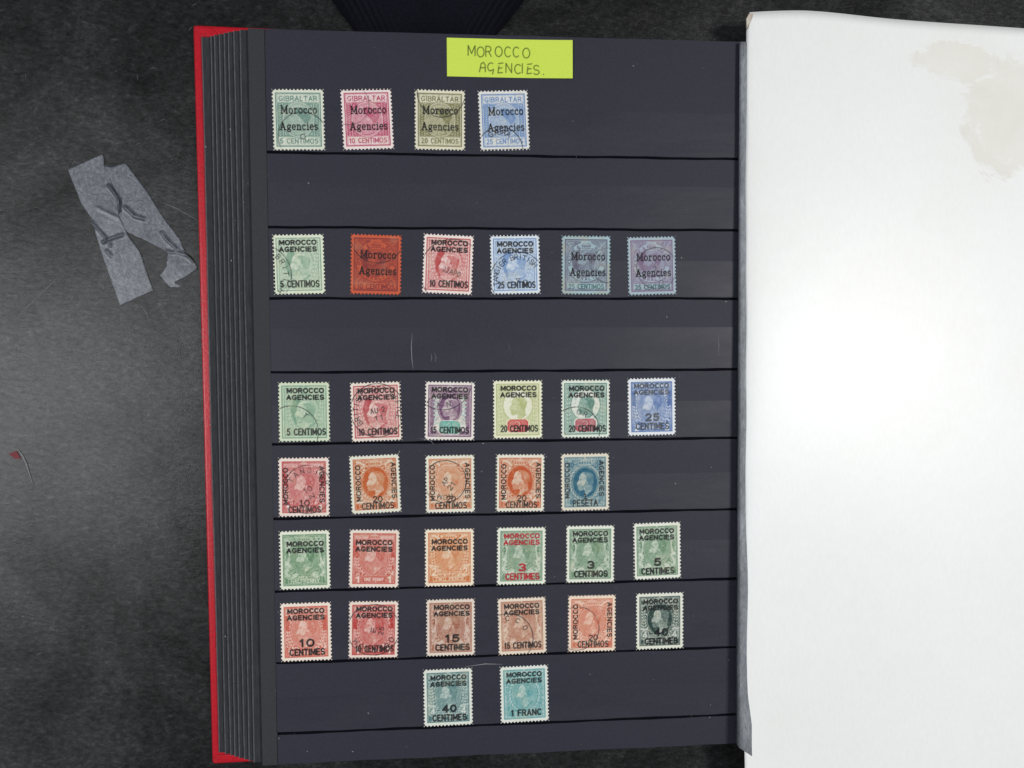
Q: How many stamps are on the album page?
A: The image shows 35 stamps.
